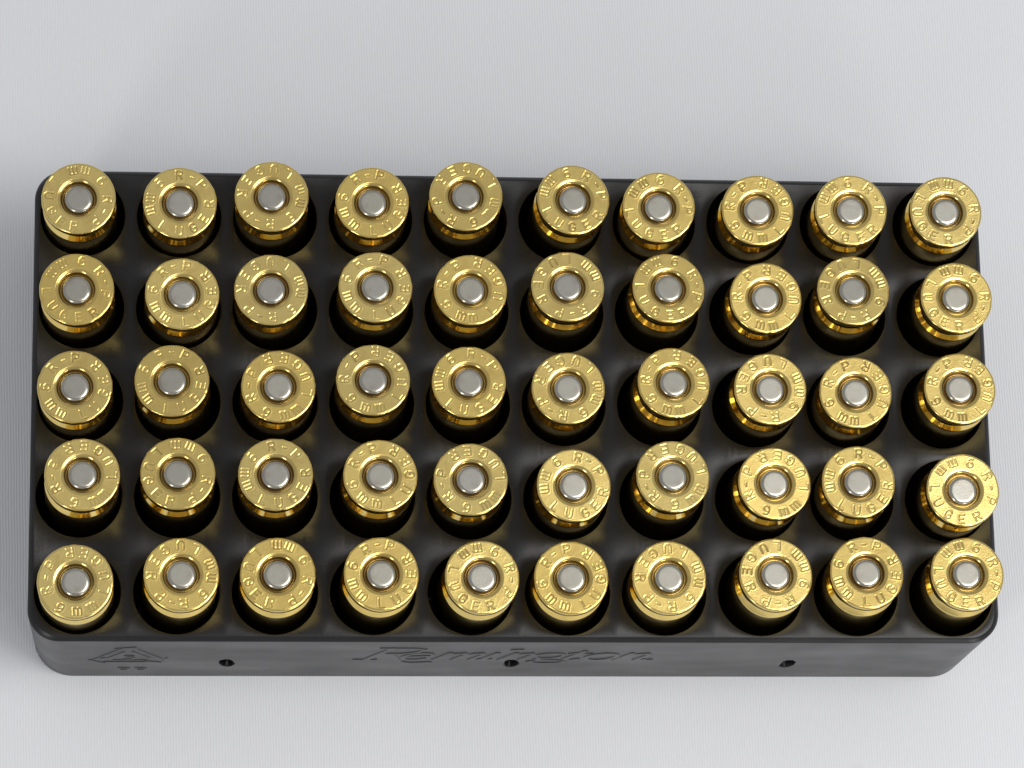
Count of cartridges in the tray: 50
